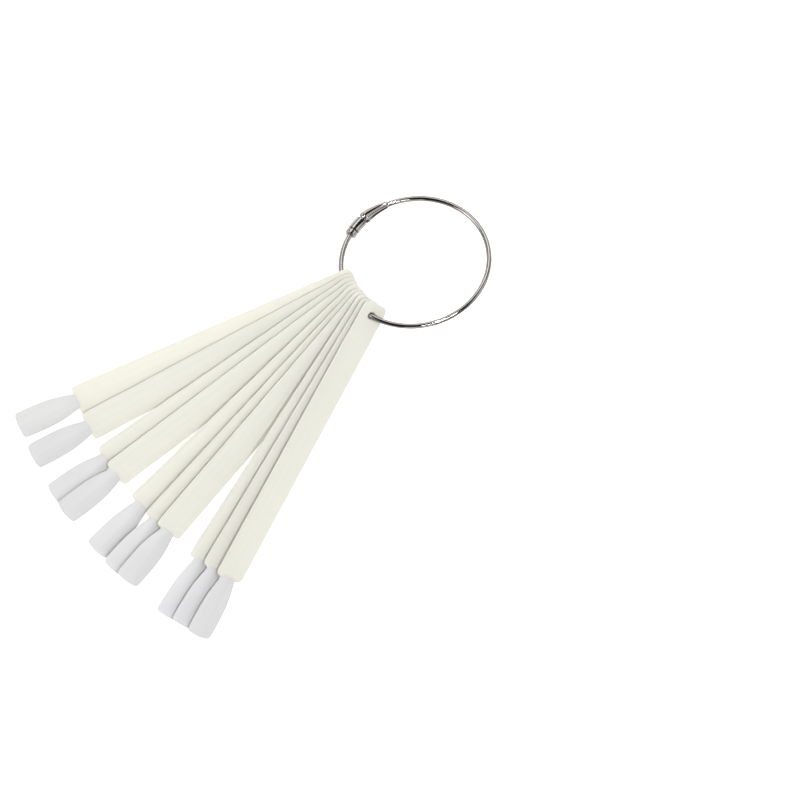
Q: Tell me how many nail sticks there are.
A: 10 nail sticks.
